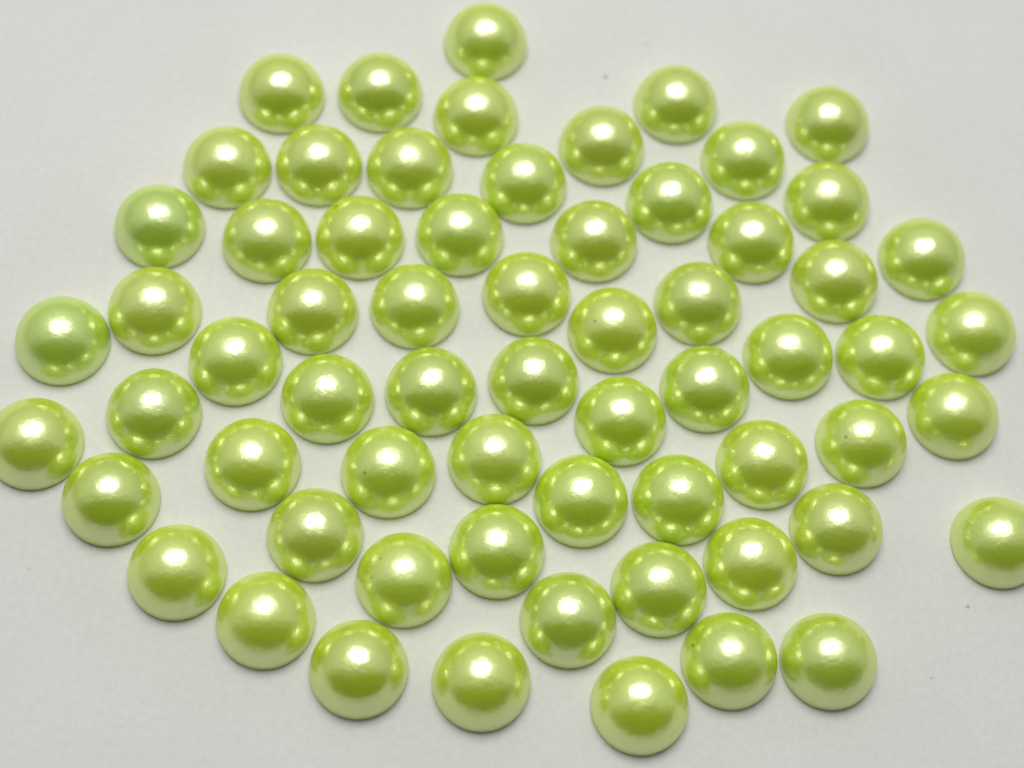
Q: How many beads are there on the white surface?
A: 64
